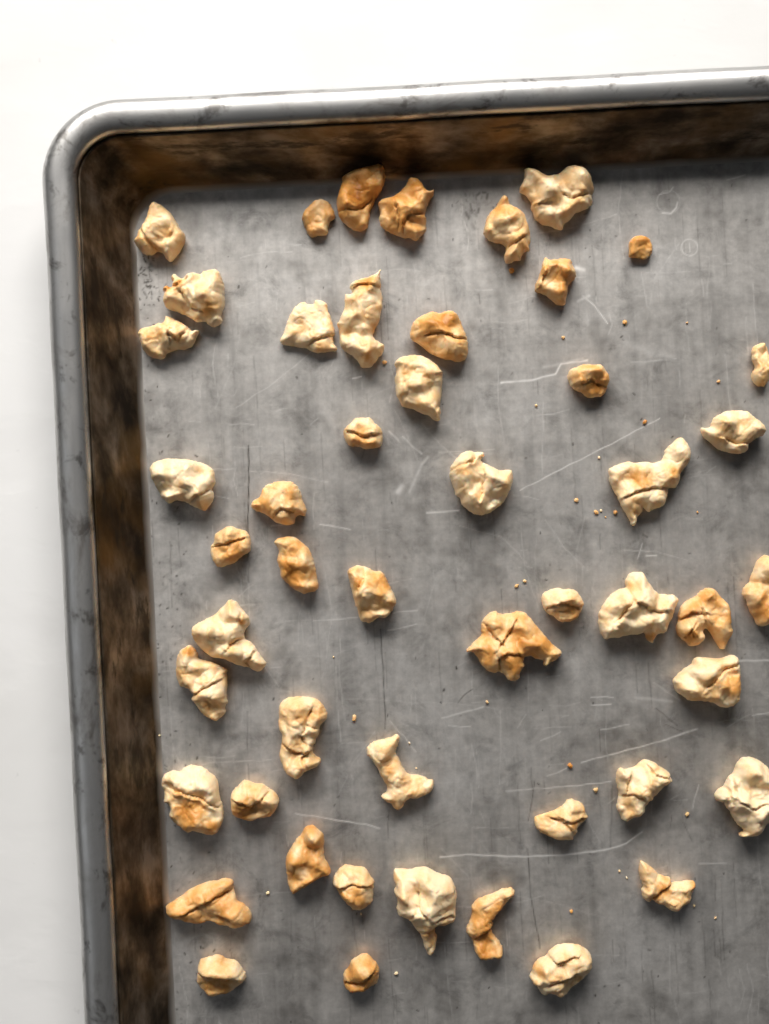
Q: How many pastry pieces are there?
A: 49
